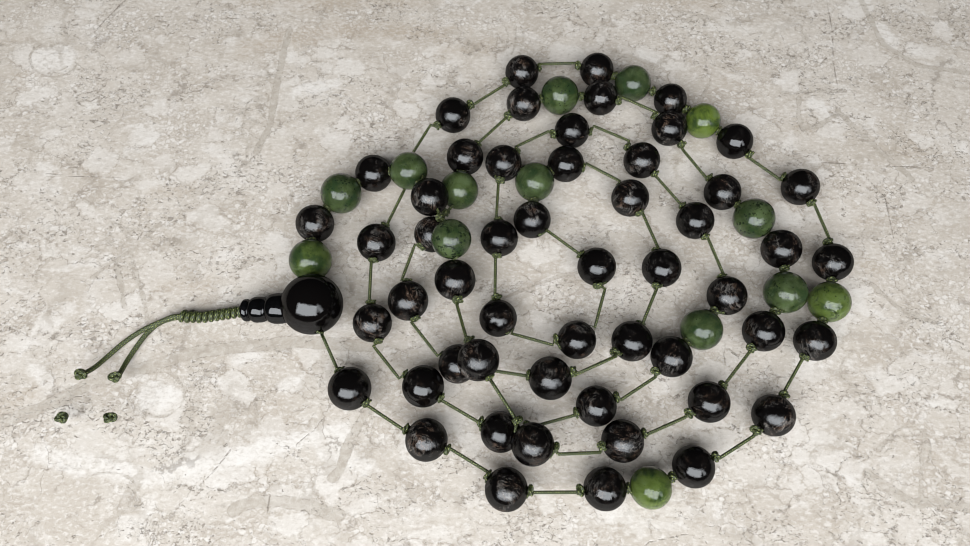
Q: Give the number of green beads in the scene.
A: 14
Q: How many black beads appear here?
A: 54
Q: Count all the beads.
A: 68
